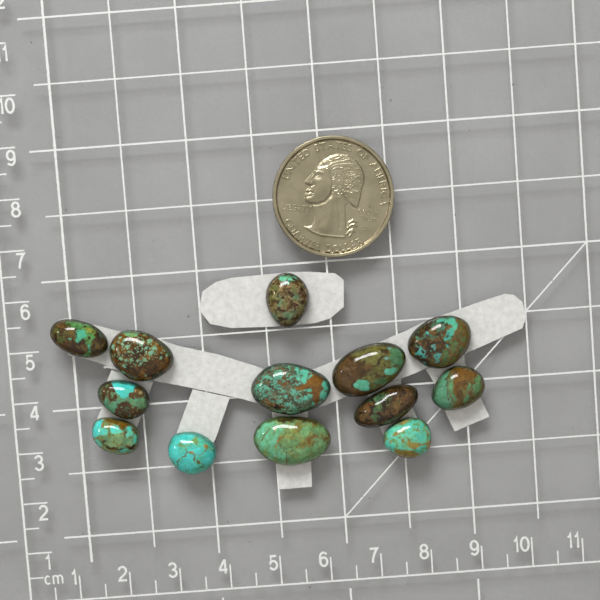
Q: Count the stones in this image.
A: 13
